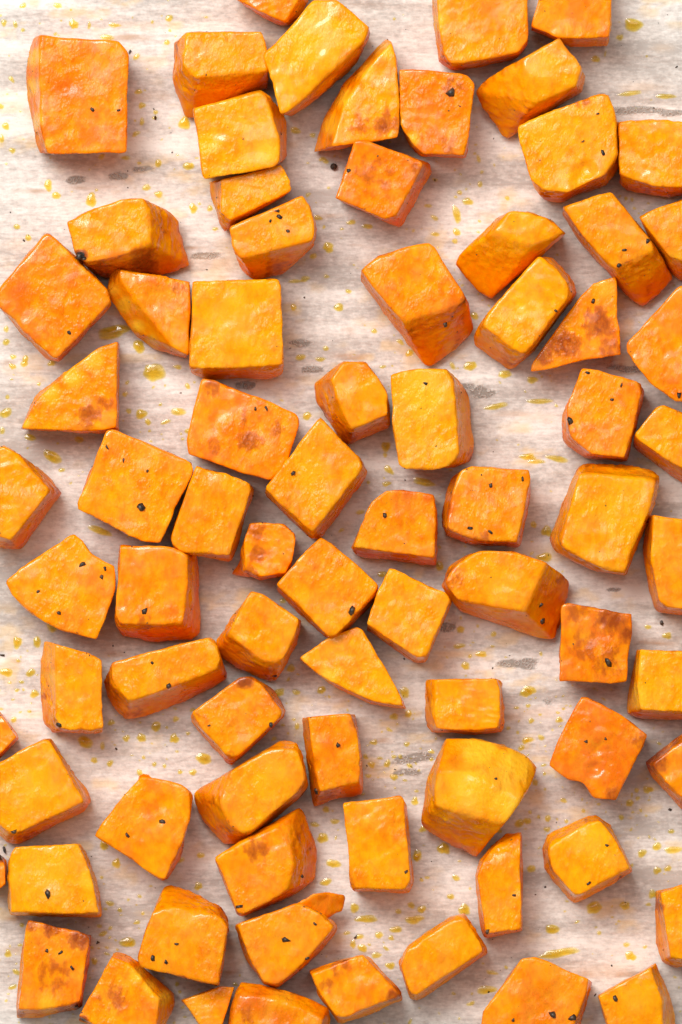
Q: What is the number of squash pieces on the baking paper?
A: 79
